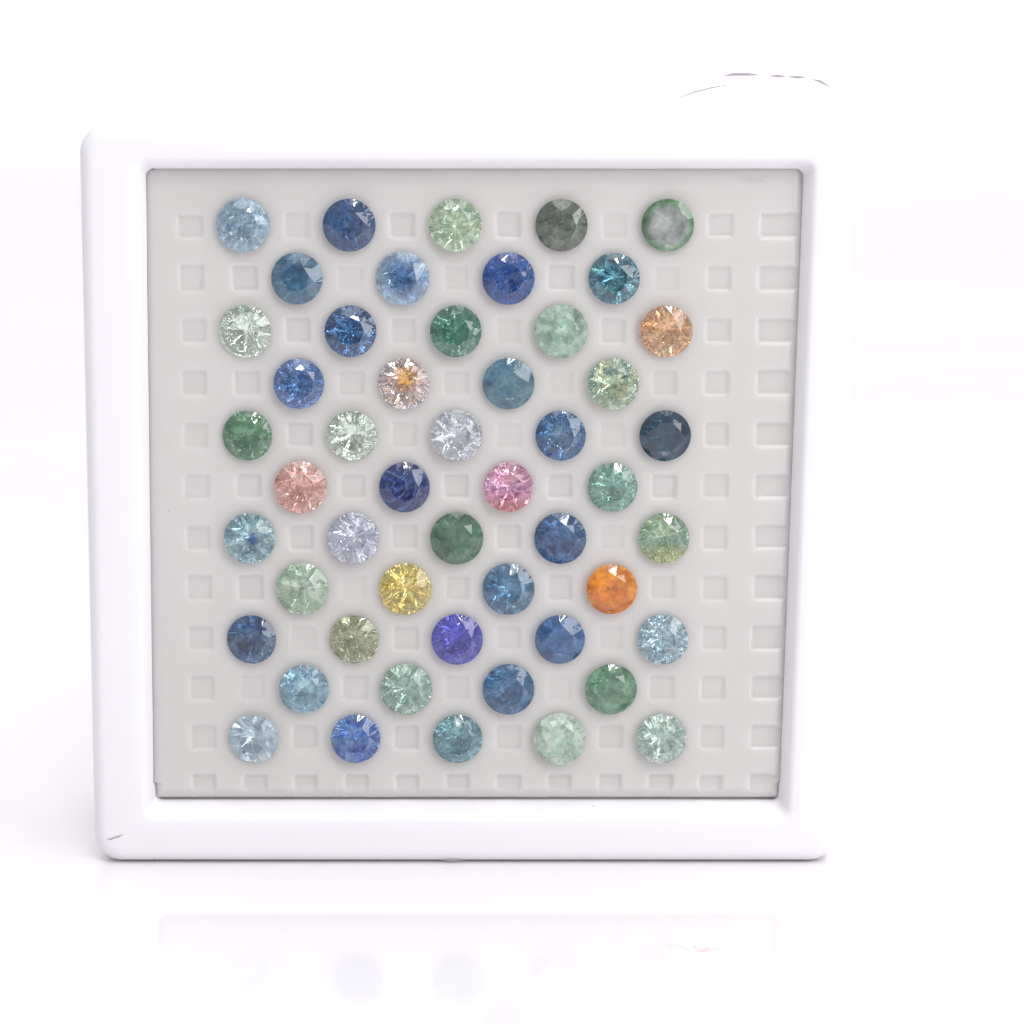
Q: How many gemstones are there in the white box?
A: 50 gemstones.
